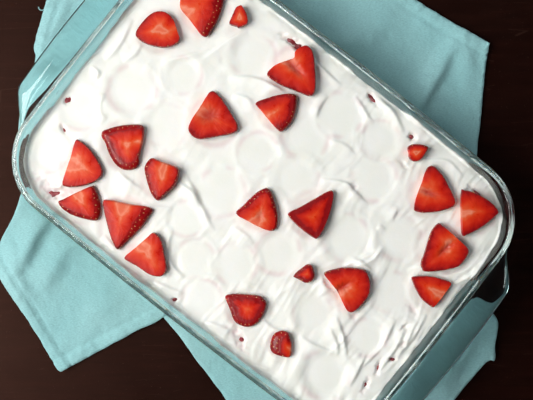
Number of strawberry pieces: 23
